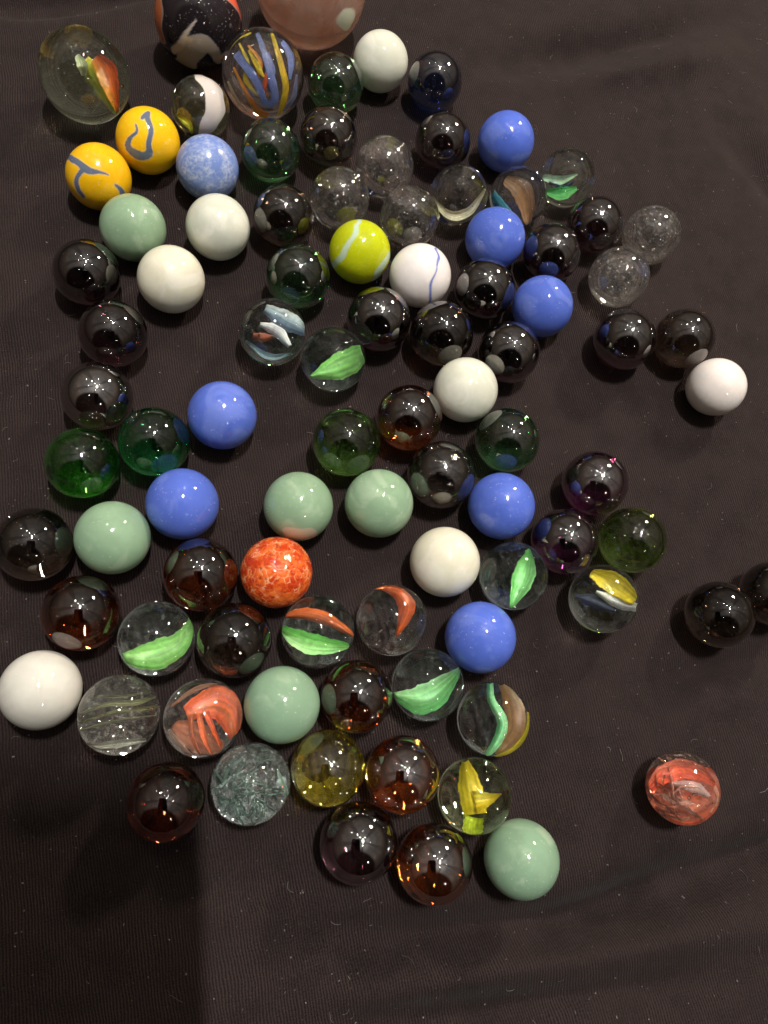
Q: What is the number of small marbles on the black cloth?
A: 88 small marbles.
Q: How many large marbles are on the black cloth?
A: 4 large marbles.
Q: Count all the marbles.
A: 92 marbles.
